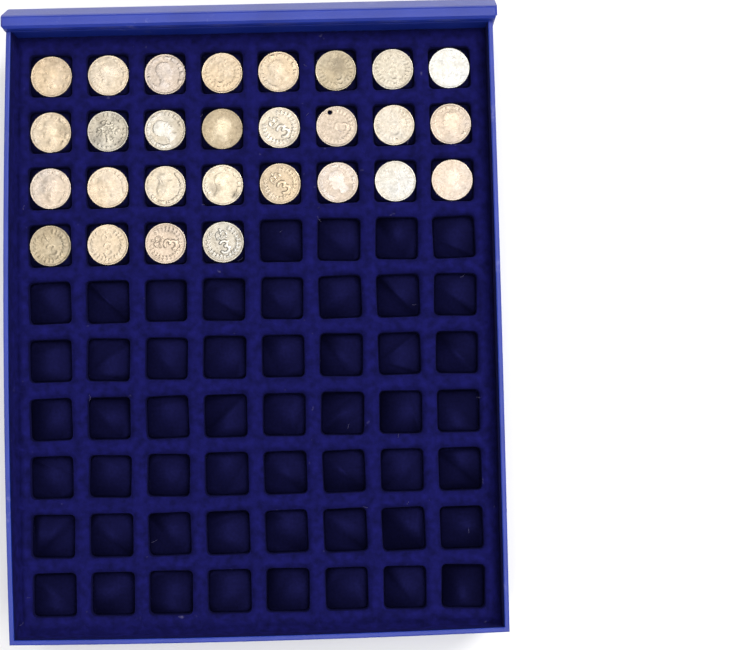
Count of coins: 28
